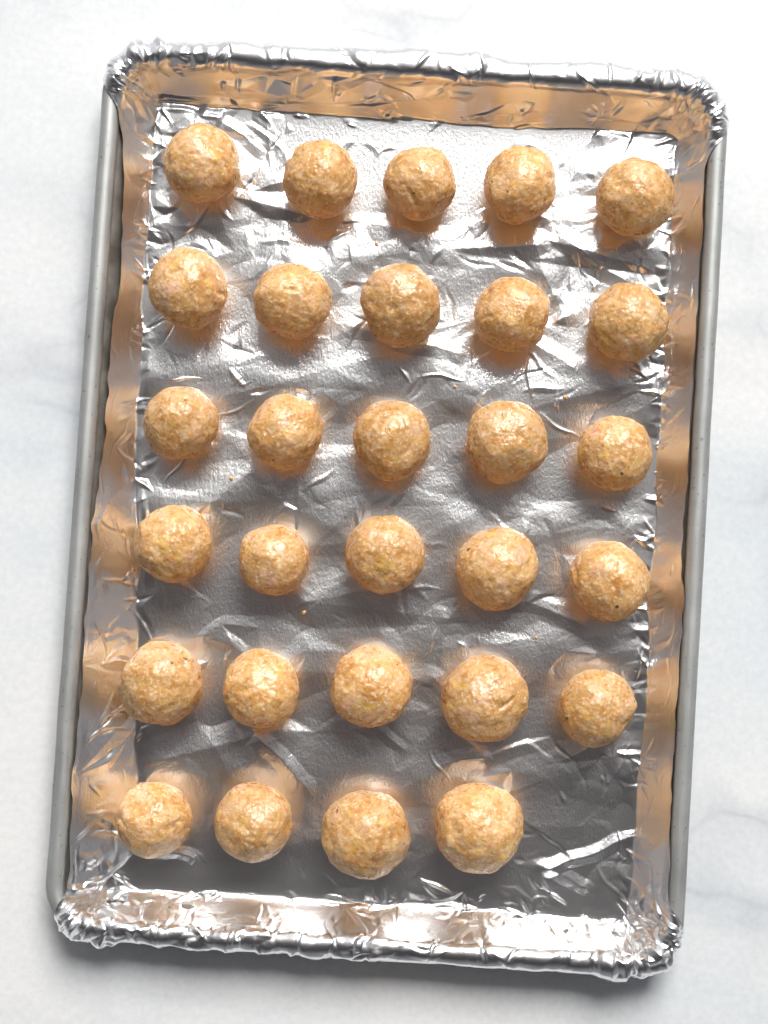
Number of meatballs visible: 29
